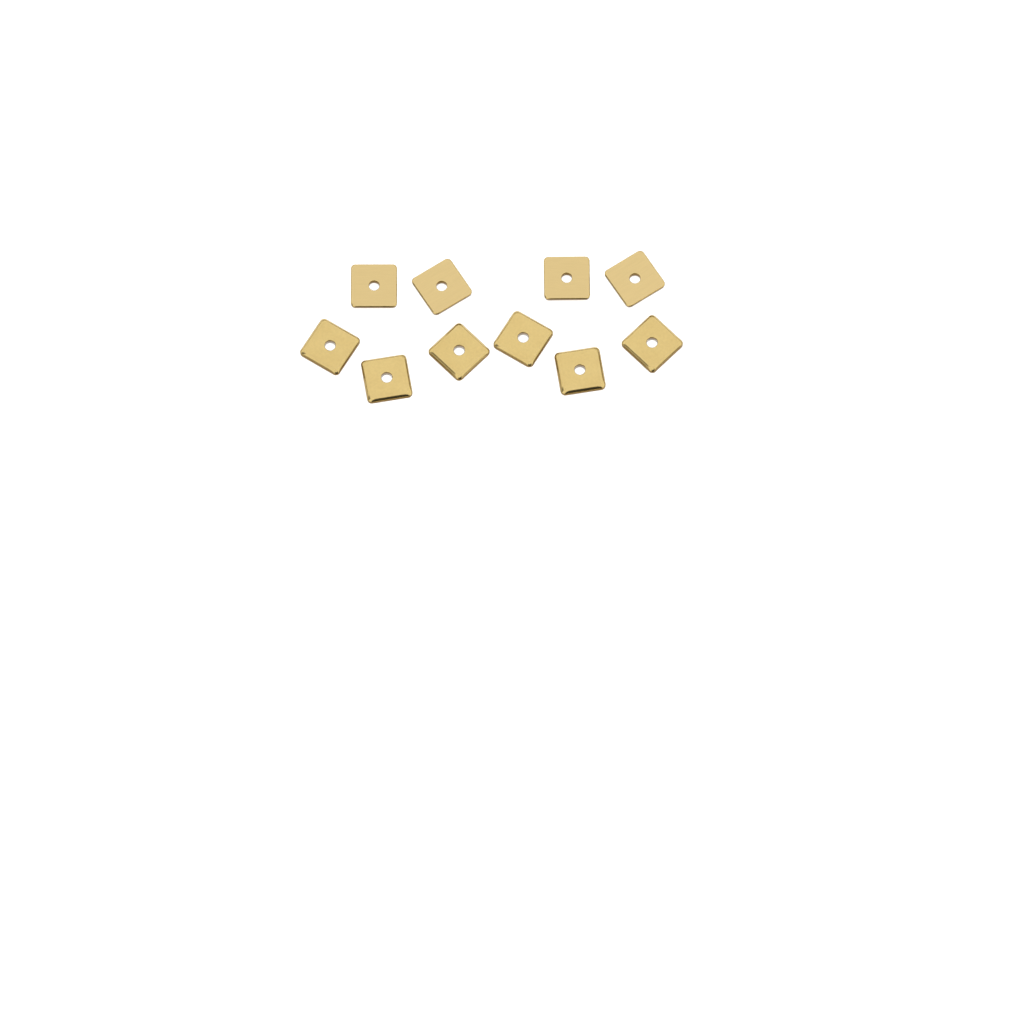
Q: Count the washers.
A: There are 10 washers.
